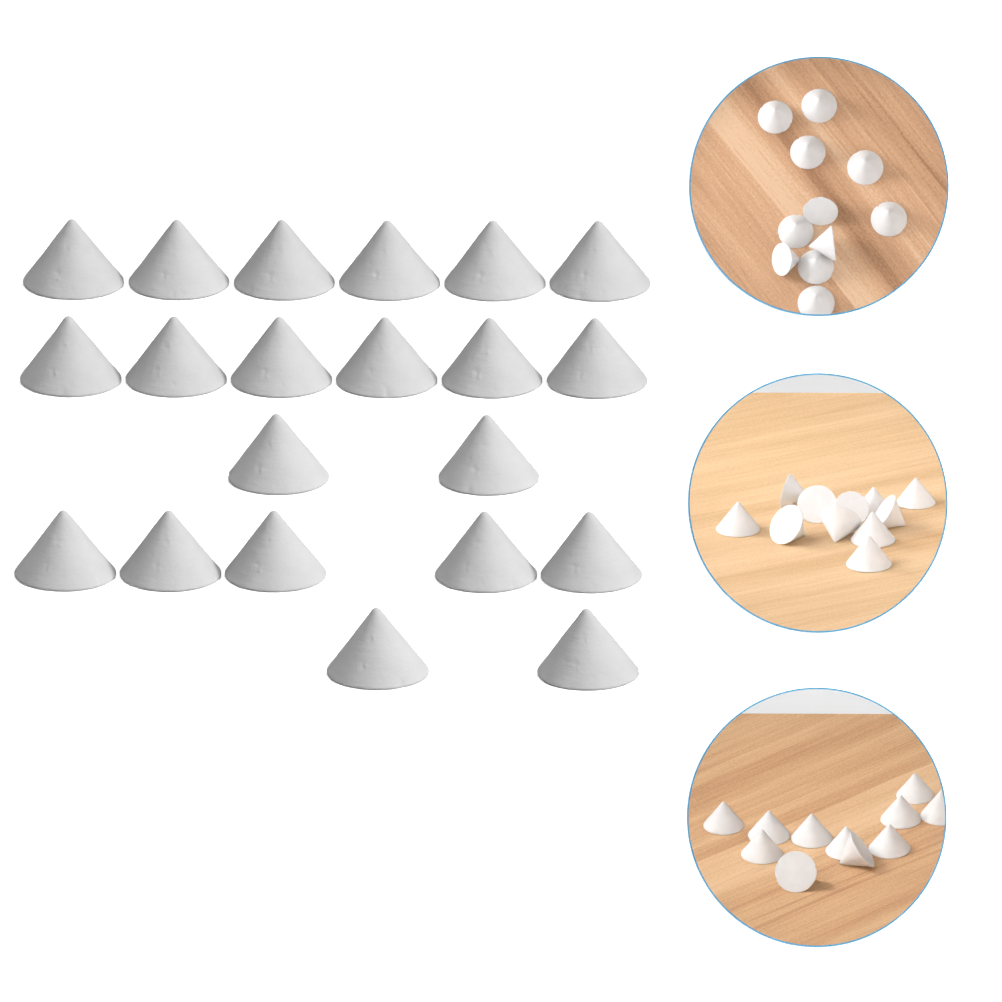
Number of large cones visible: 21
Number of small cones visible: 33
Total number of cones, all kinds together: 54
